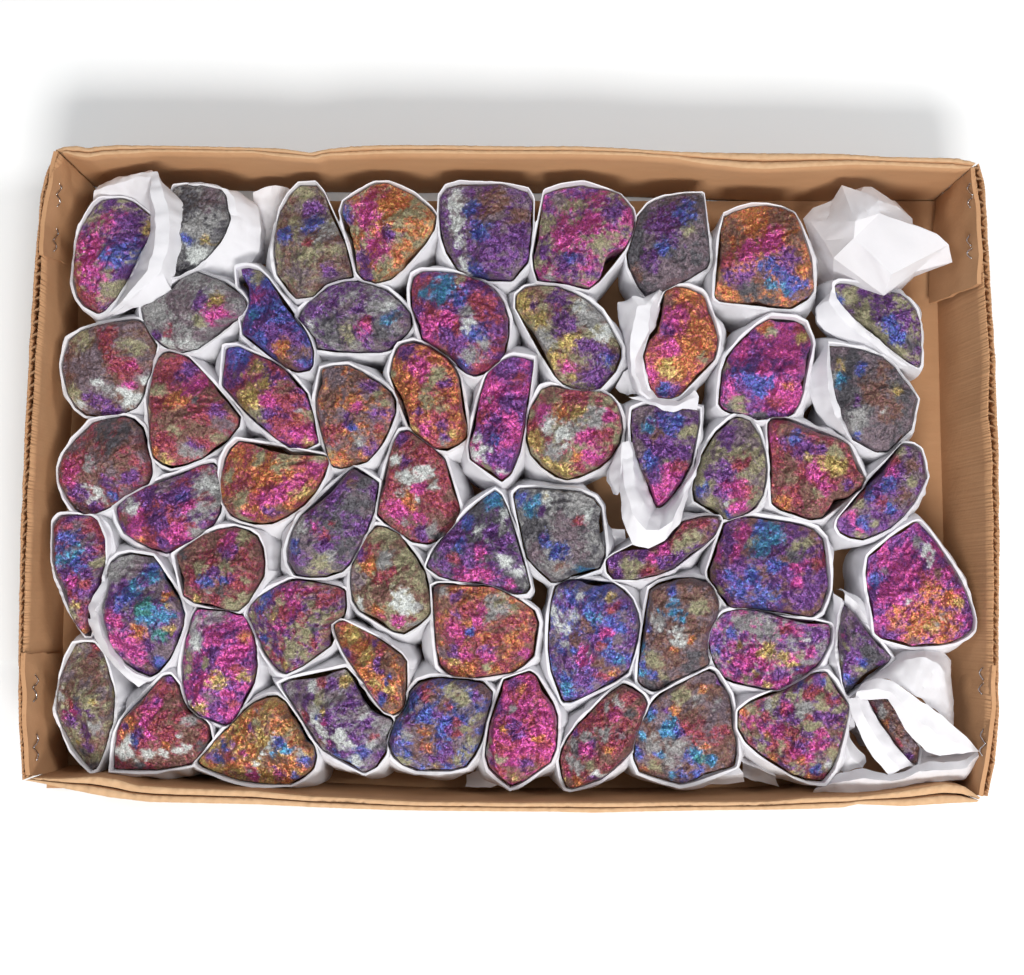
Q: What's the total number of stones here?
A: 60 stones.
